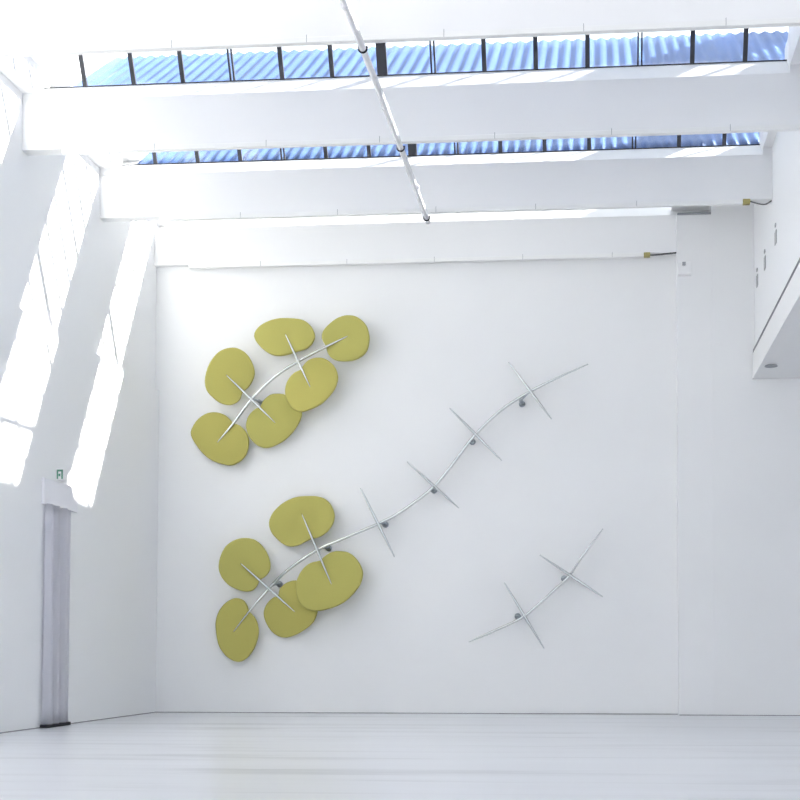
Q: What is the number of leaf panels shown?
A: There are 11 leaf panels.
